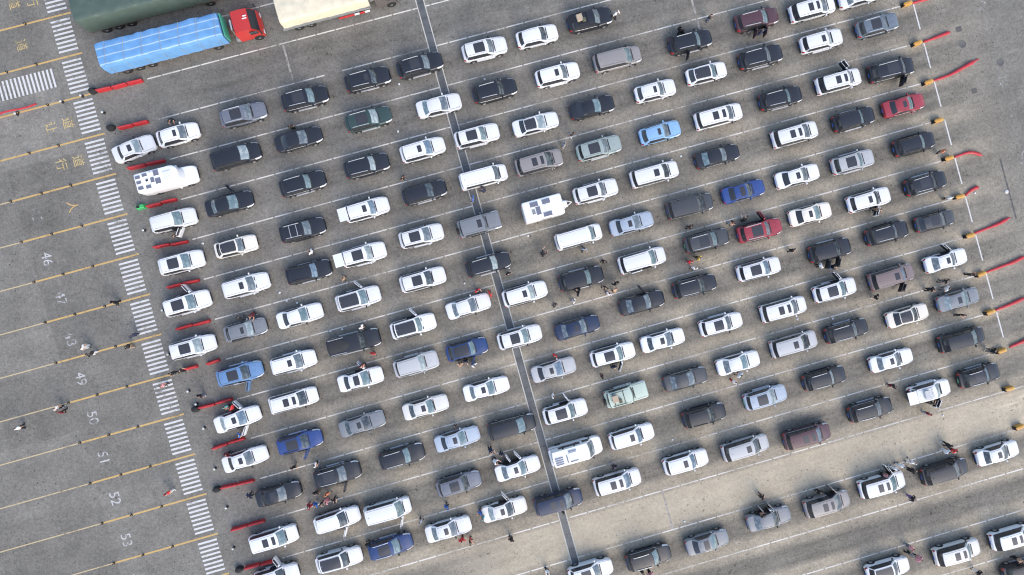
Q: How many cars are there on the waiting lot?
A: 159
